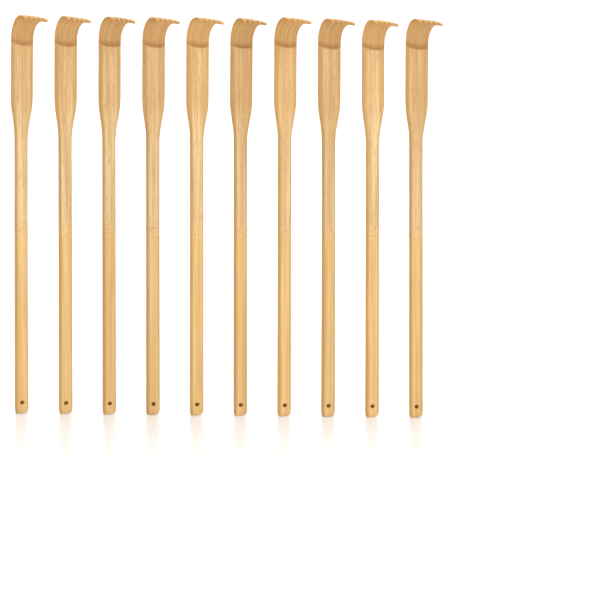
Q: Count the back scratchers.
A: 10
